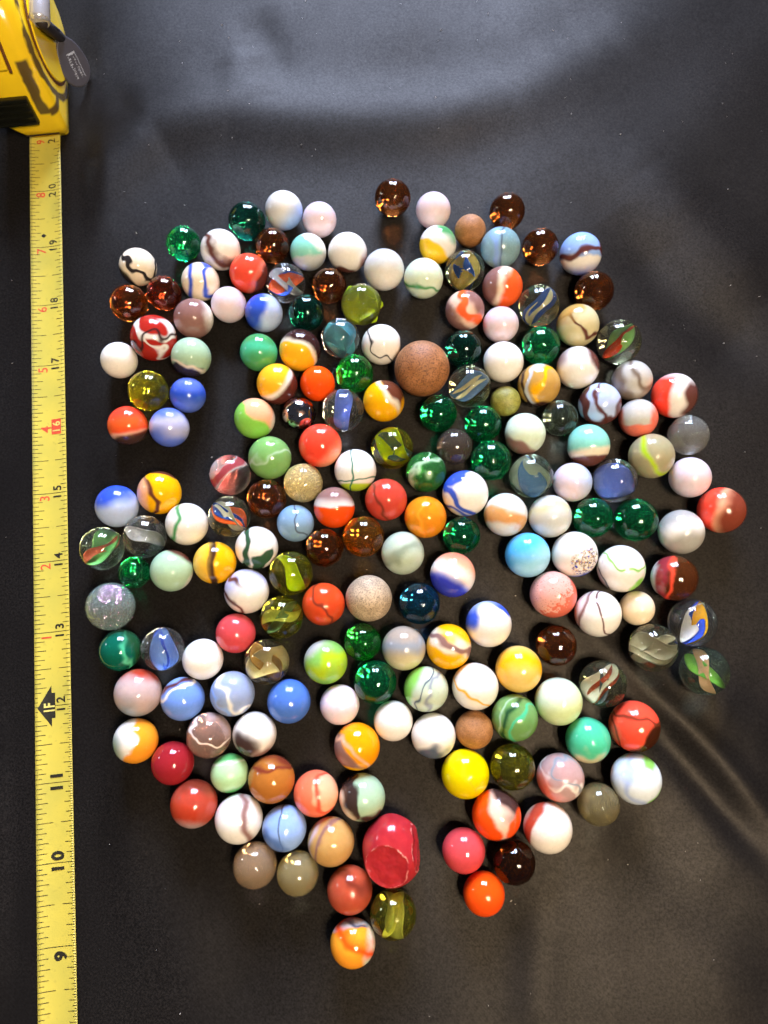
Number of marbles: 188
